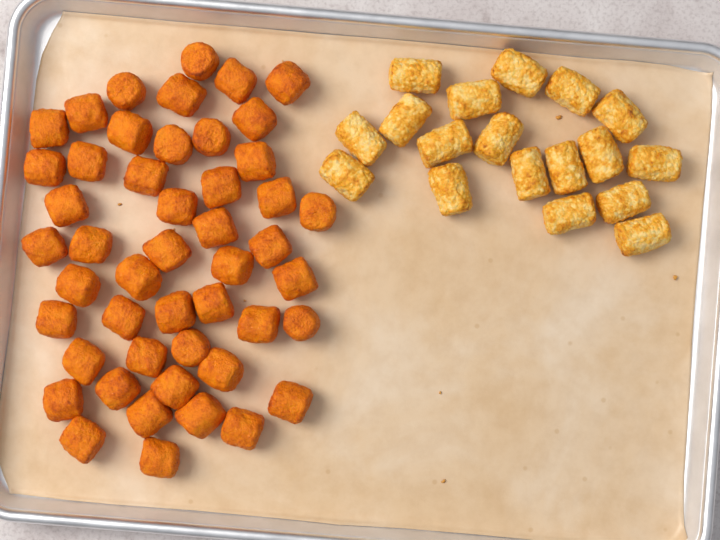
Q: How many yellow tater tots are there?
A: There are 18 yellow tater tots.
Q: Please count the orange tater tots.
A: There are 48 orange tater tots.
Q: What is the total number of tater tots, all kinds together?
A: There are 66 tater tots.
